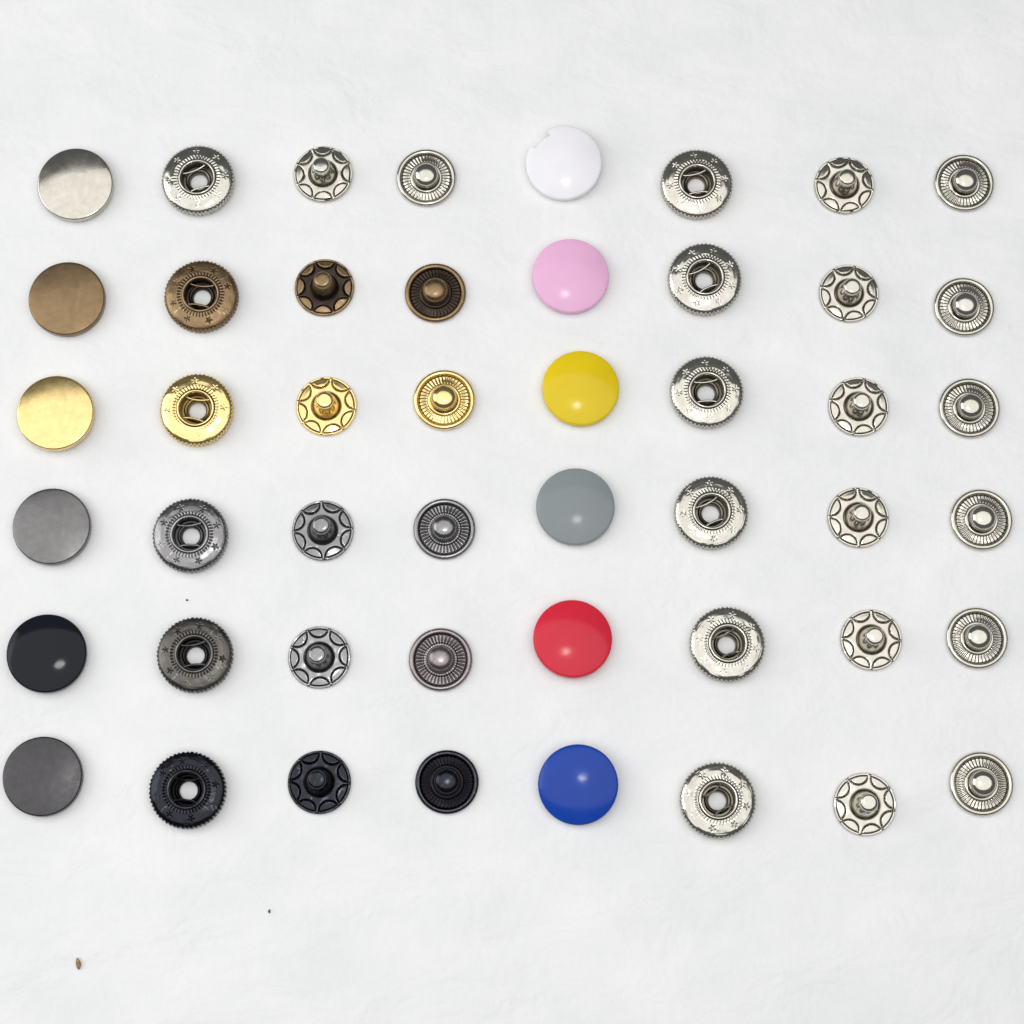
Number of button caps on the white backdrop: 12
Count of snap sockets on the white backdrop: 12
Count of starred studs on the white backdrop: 12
